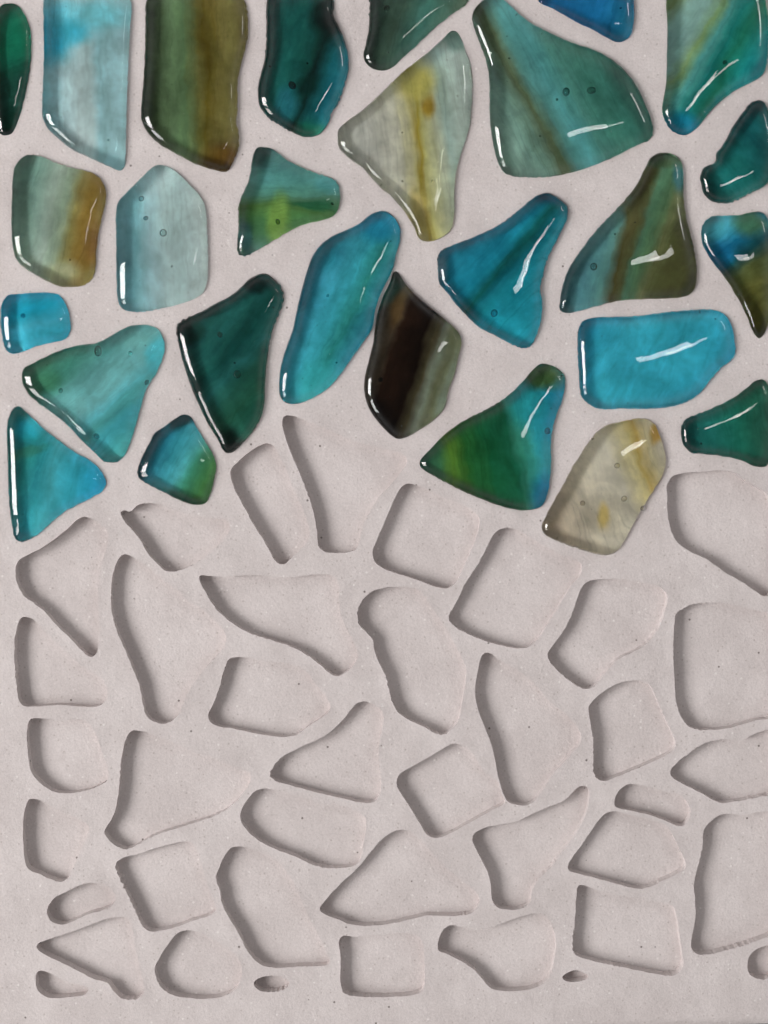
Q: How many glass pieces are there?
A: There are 27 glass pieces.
